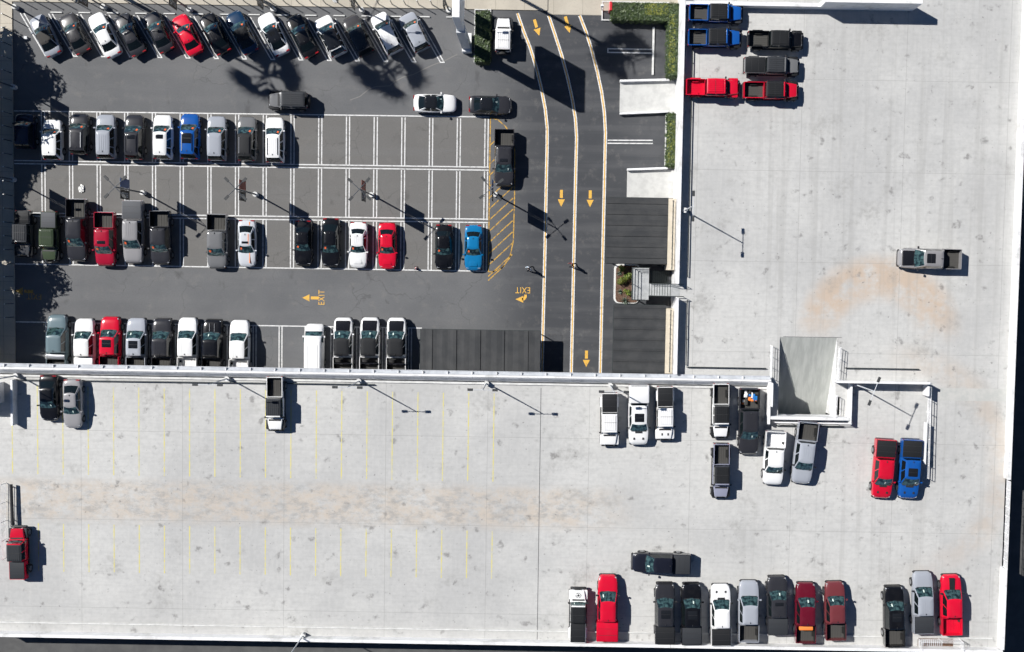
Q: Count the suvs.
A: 16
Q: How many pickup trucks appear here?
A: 51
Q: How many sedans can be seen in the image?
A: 21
